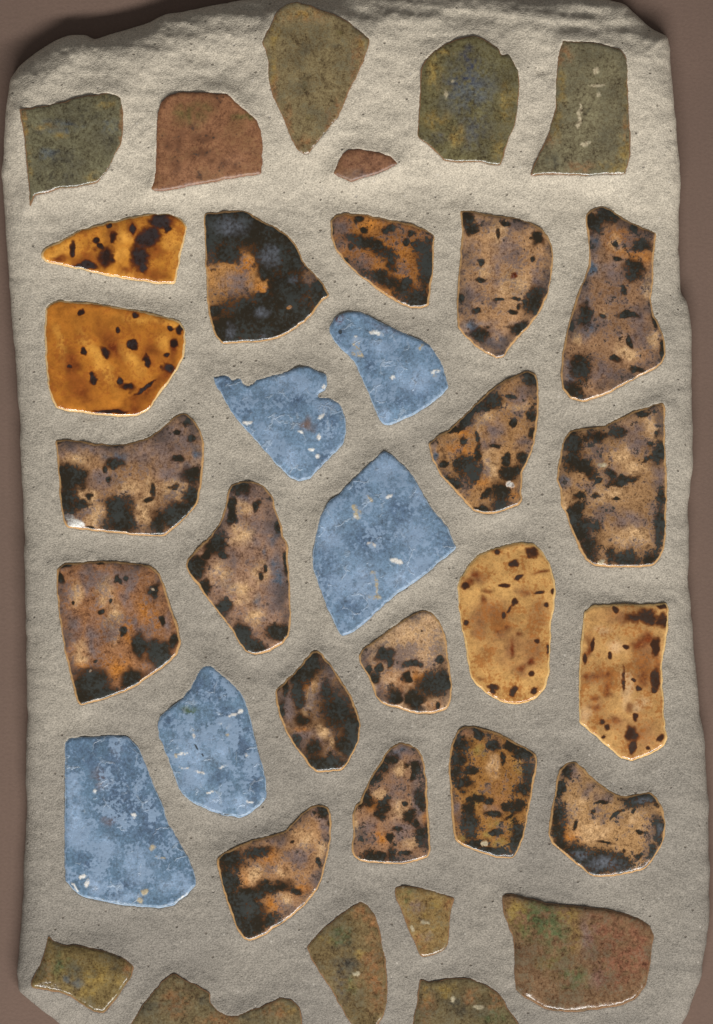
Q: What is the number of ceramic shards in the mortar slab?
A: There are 36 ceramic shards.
